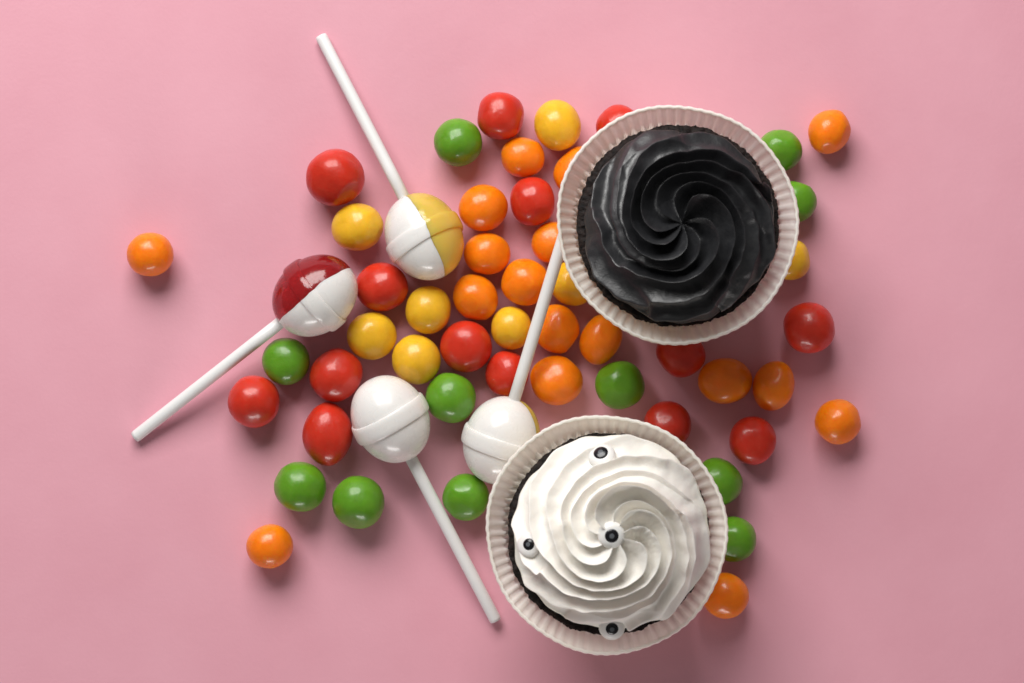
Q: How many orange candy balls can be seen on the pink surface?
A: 17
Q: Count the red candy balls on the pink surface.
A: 14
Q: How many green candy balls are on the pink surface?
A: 11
